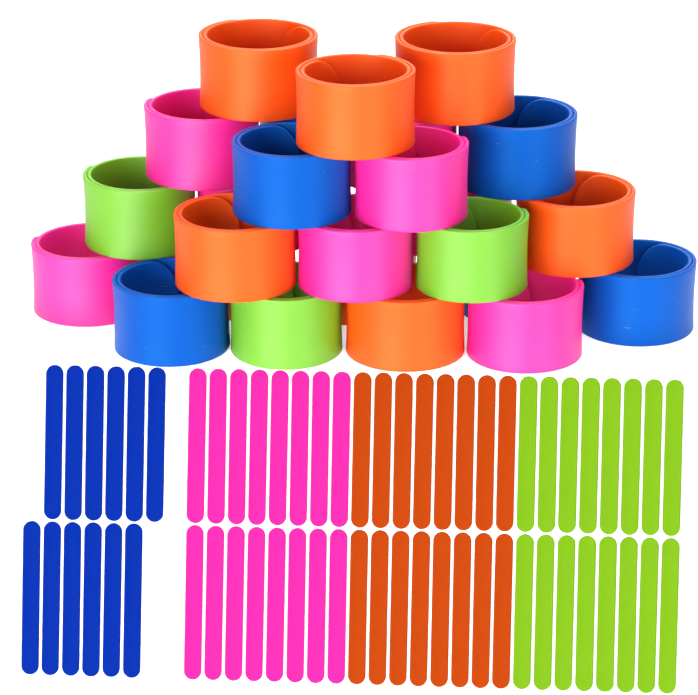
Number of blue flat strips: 12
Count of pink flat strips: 16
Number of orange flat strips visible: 16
